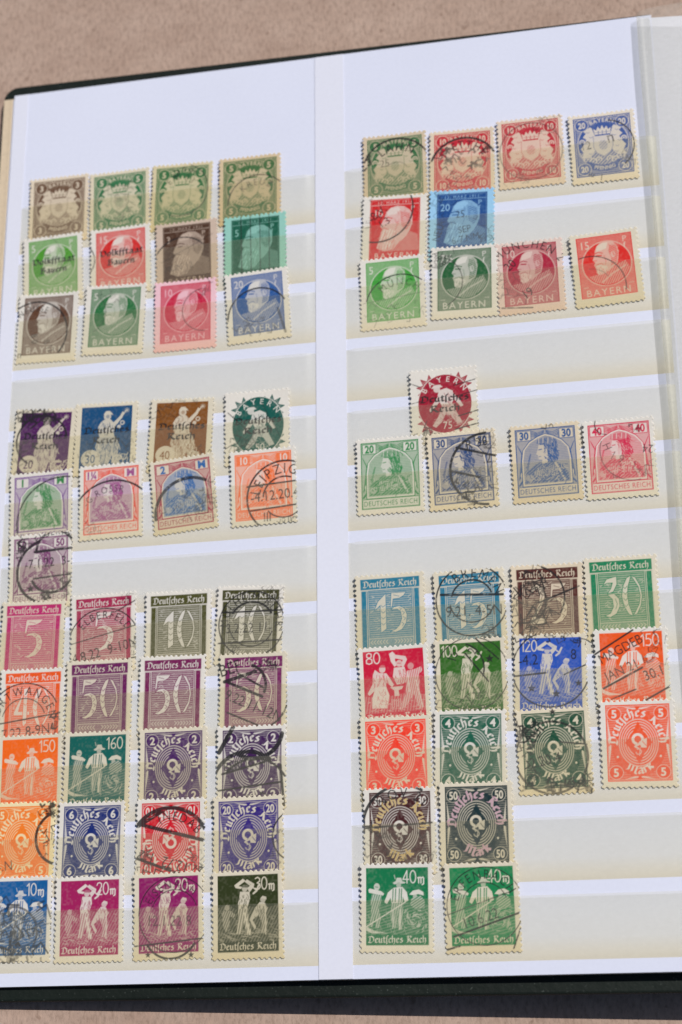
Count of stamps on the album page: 72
